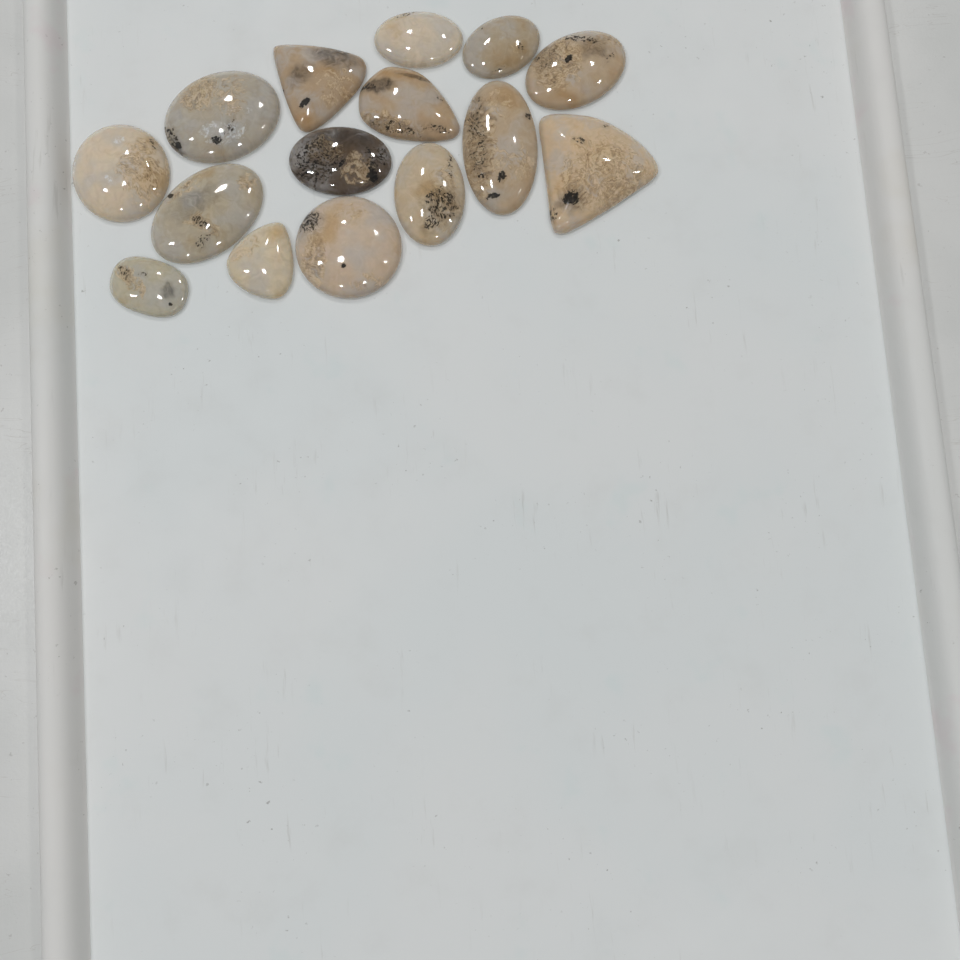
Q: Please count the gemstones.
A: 15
